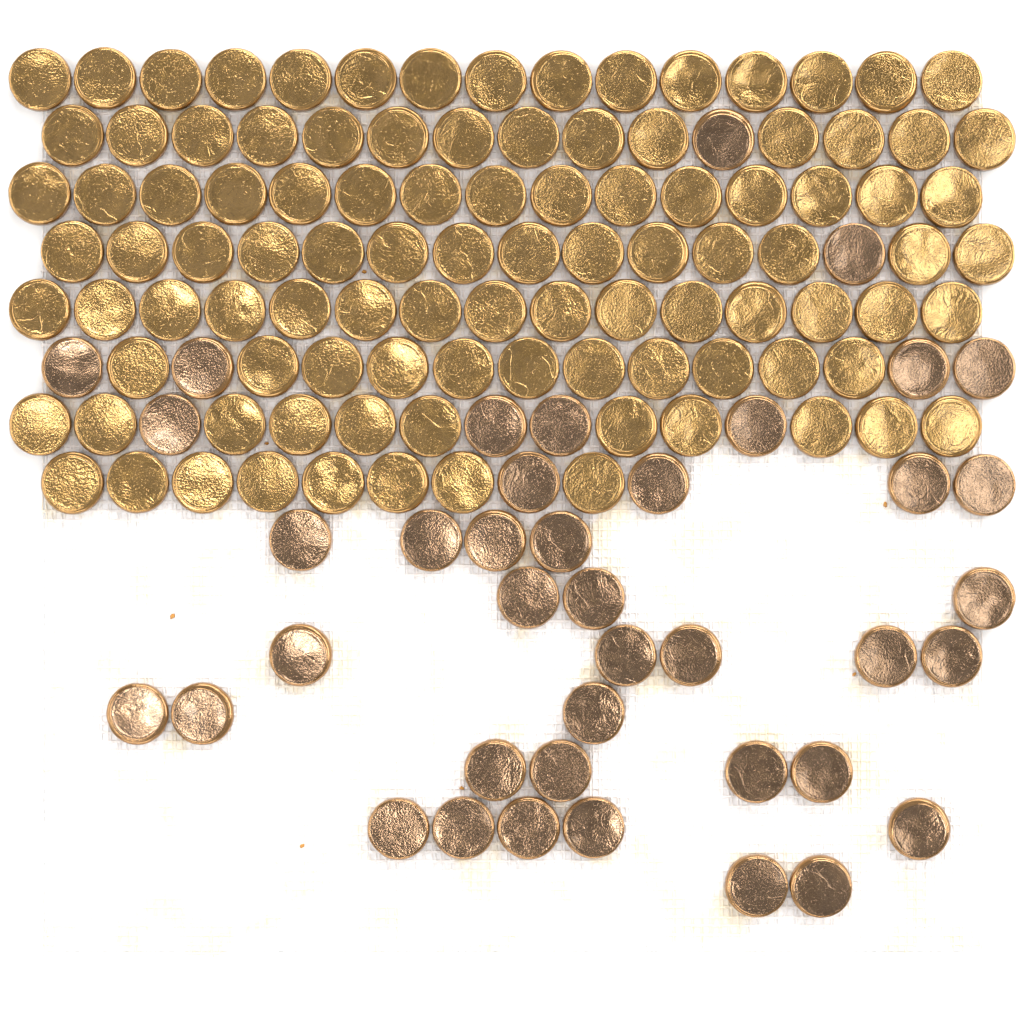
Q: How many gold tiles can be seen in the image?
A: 103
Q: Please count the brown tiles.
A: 40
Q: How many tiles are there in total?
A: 143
